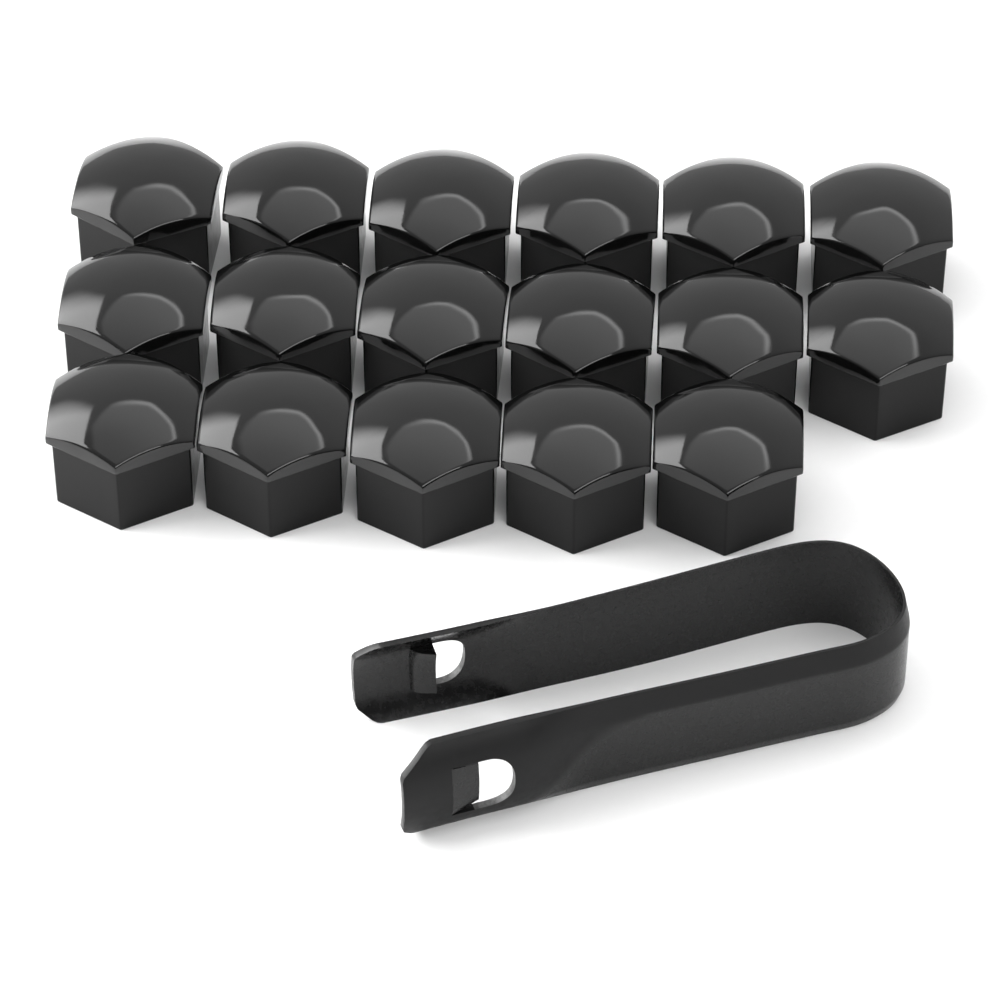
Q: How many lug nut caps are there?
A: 17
